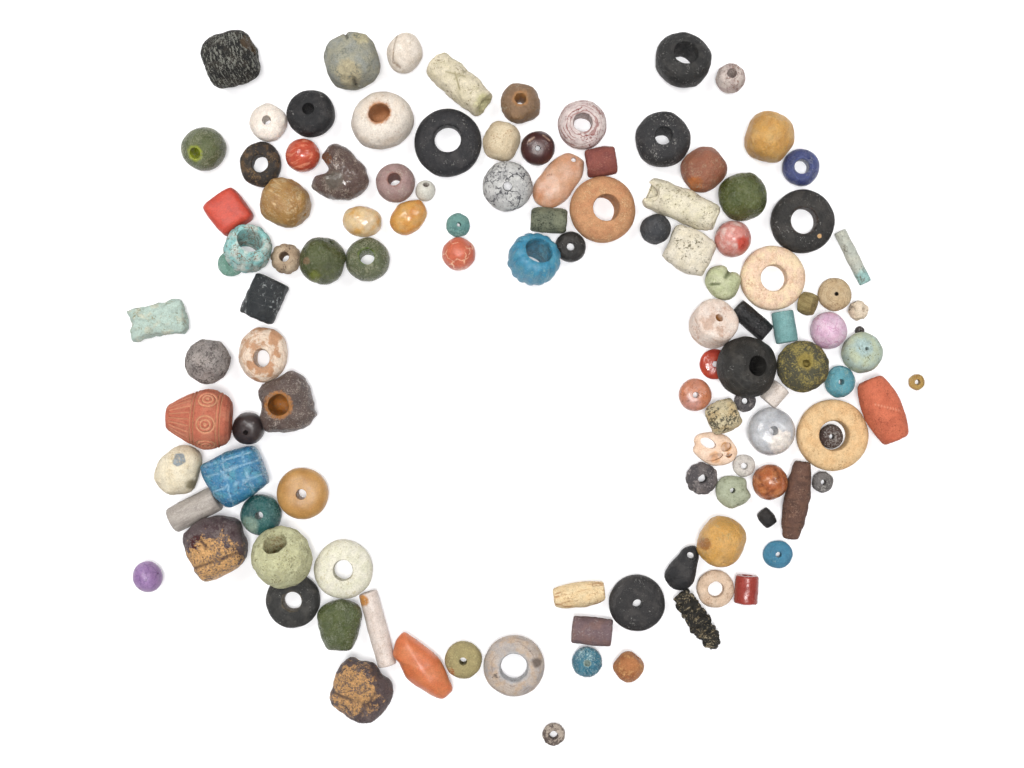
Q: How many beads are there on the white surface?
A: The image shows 116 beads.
